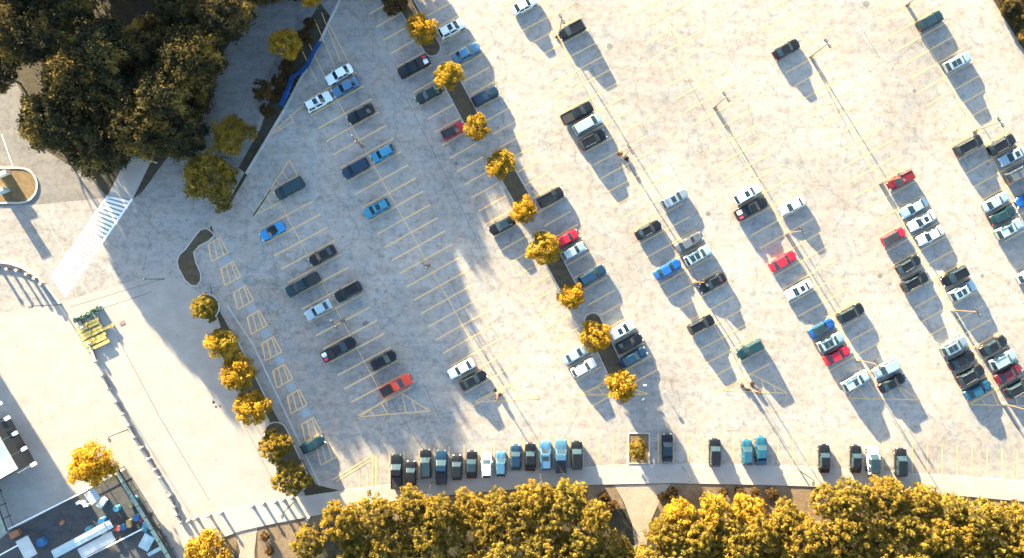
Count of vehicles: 110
